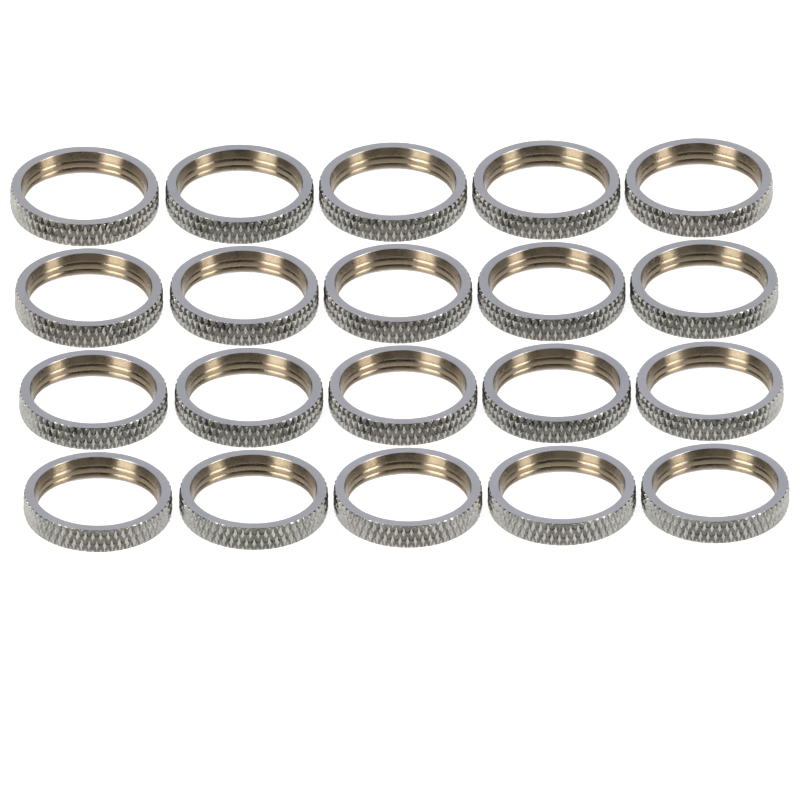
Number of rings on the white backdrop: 20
